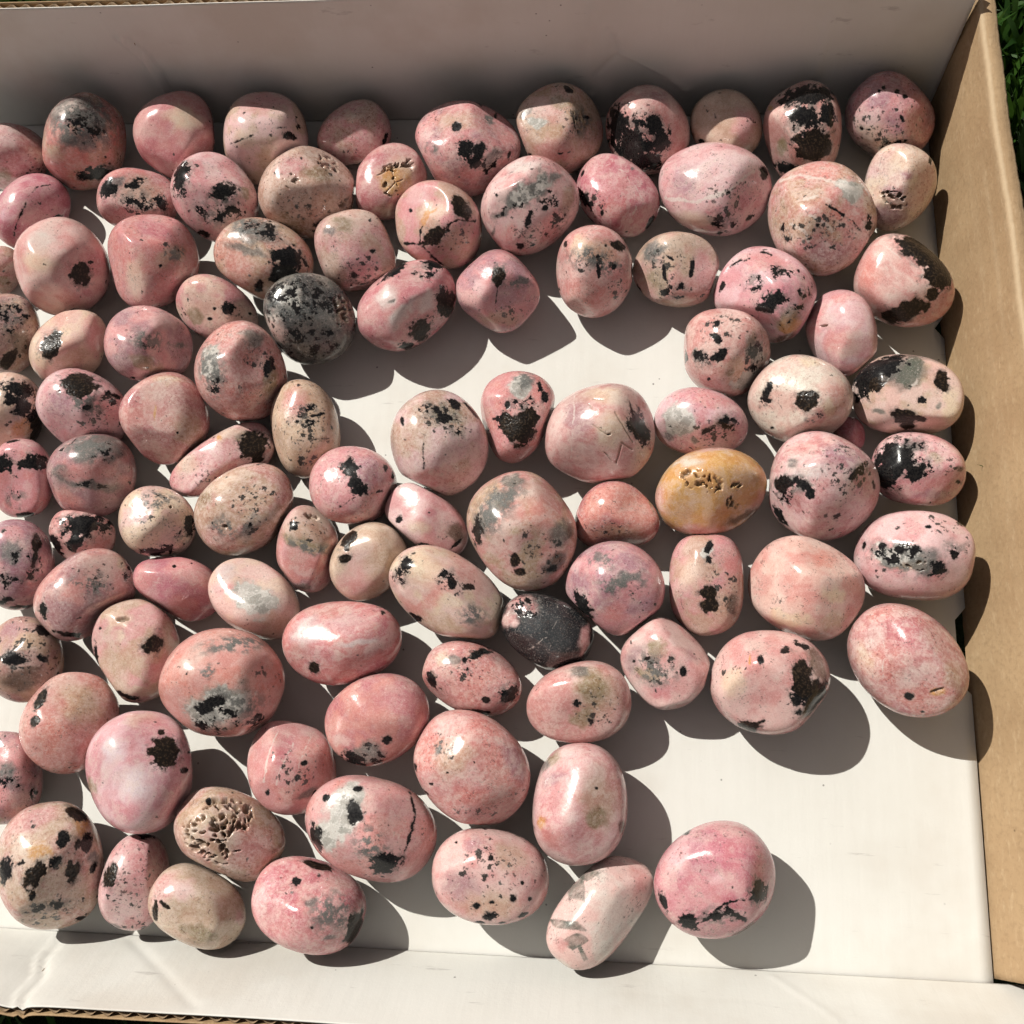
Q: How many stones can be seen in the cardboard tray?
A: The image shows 102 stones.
